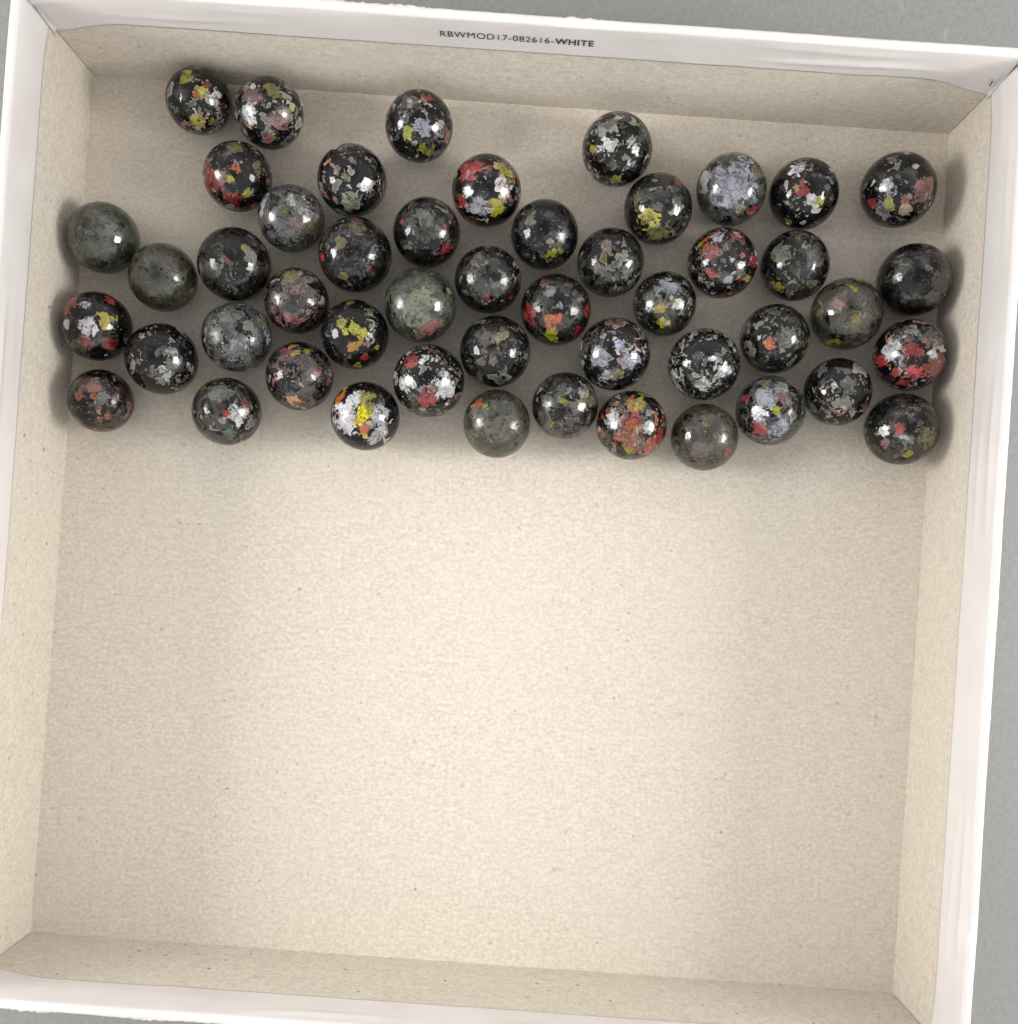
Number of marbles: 49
